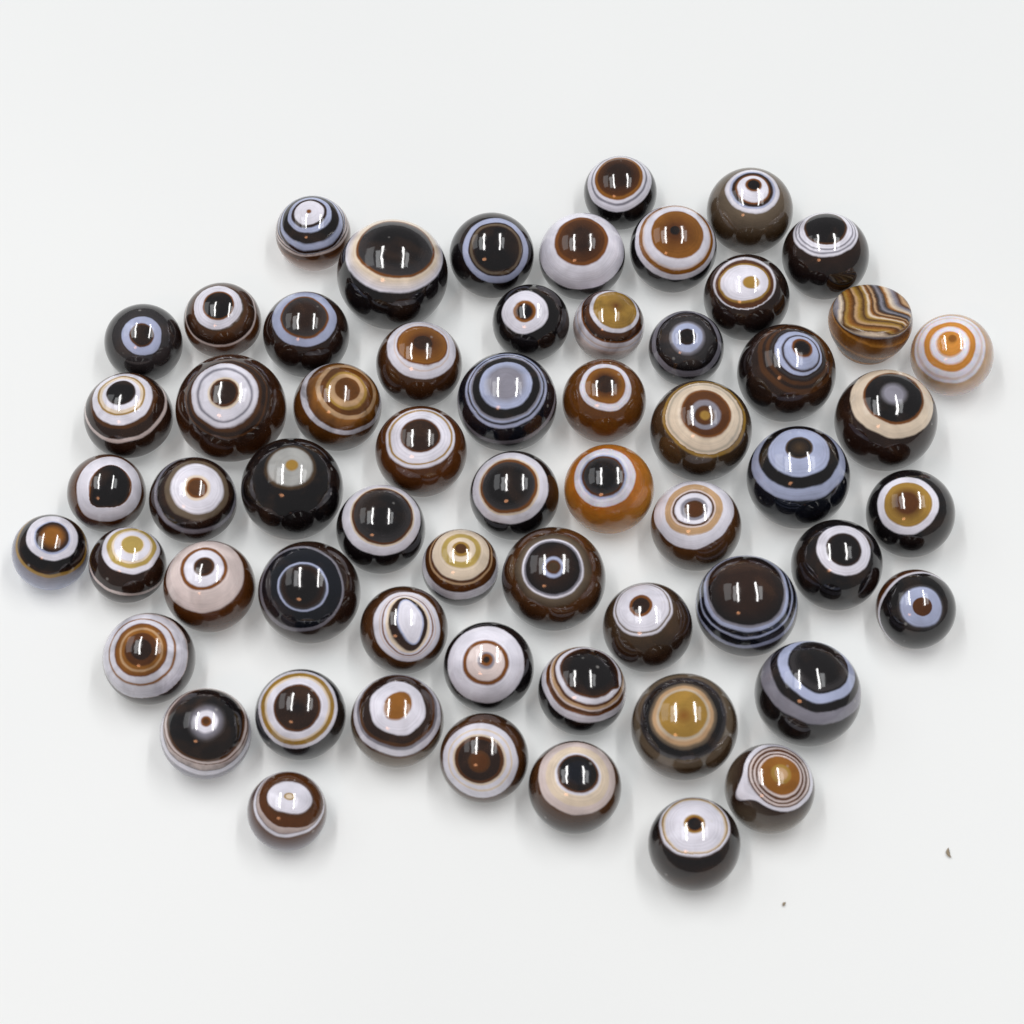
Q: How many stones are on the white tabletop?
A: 60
